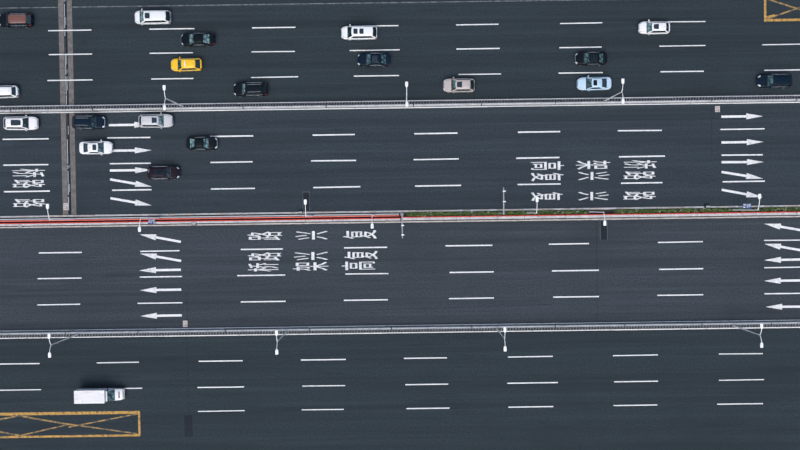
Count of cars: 19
